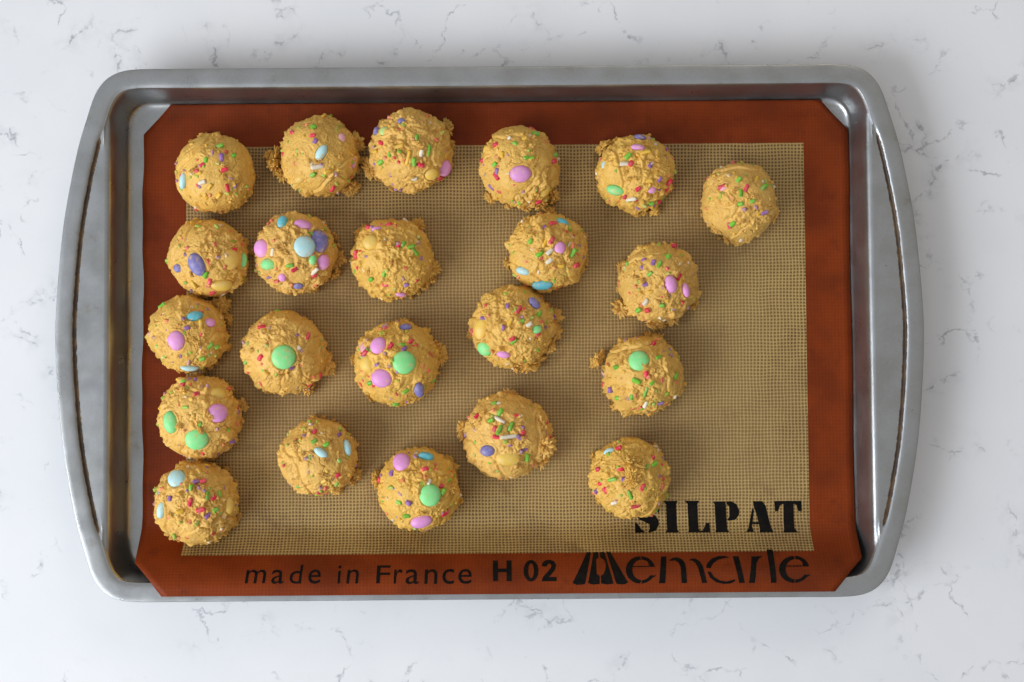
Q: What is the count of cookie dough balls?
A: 22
